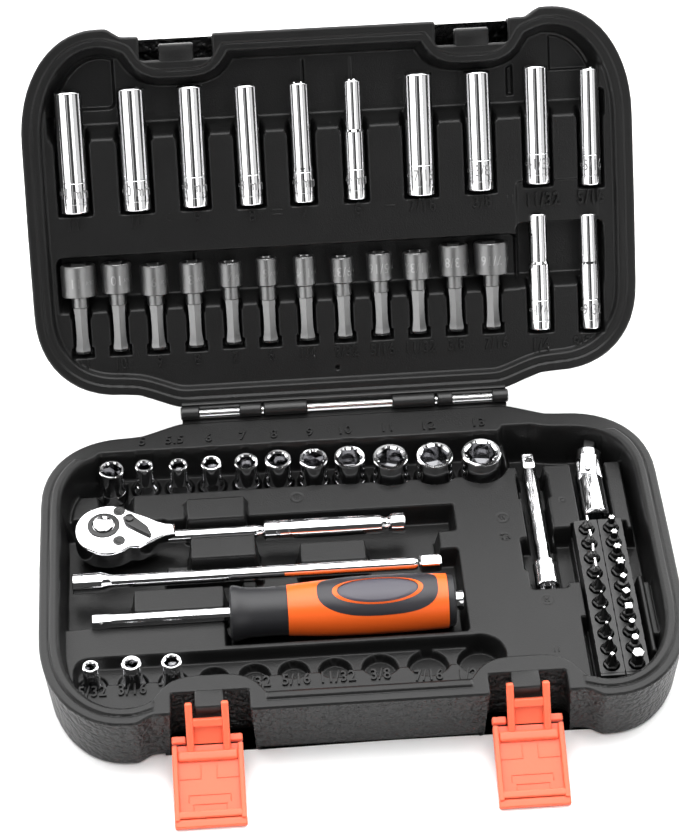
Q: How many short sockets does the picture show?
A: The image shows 14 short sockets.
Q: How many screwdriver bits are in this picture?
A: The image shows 20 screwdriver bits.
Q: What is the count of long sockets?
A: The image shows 12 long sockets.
